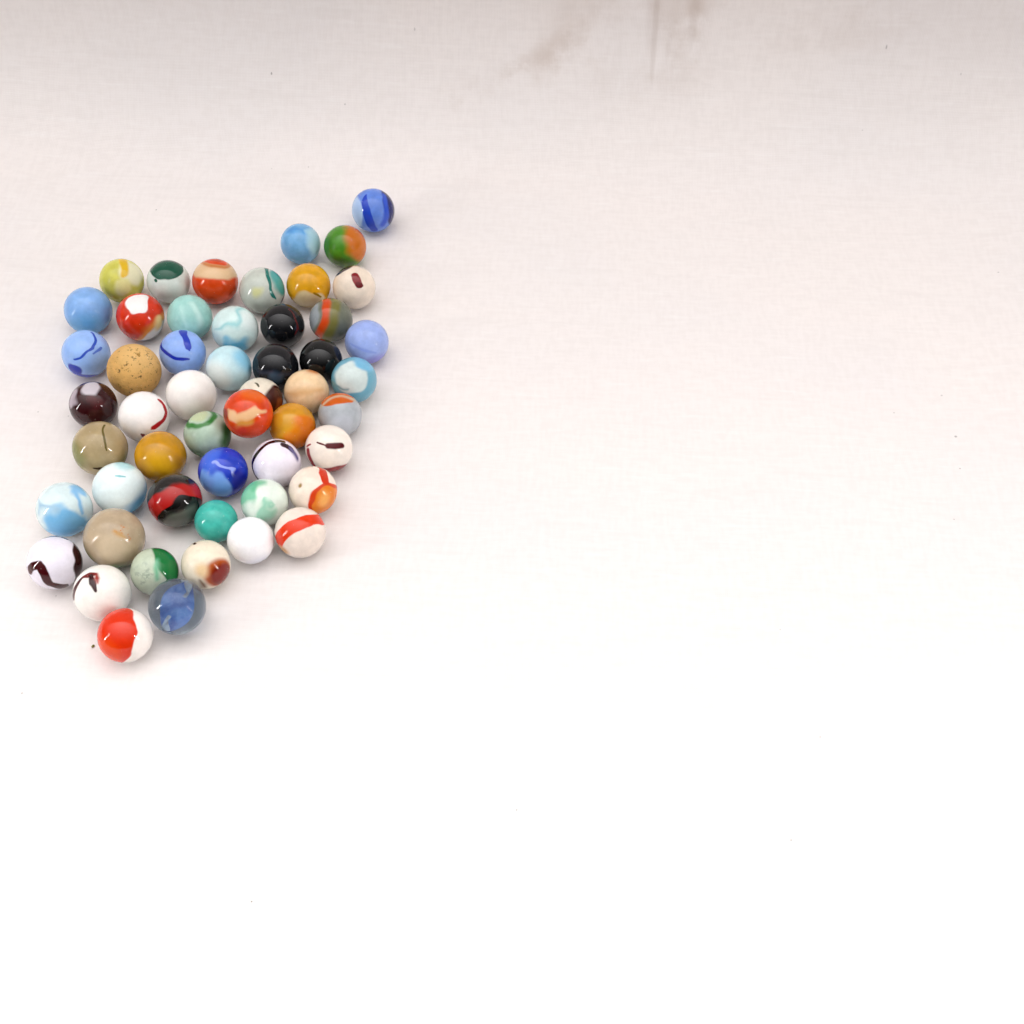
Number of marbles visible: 52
